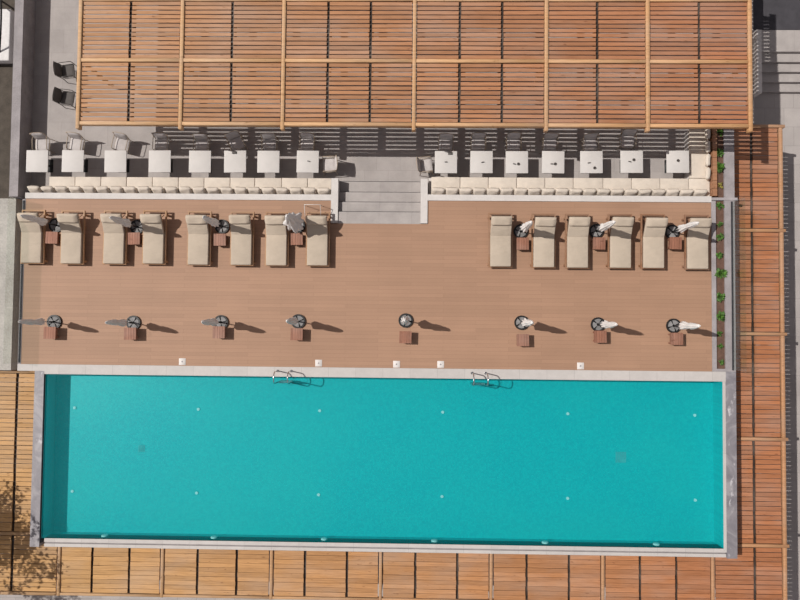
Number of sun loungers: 14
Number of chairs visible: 18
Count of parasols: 15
